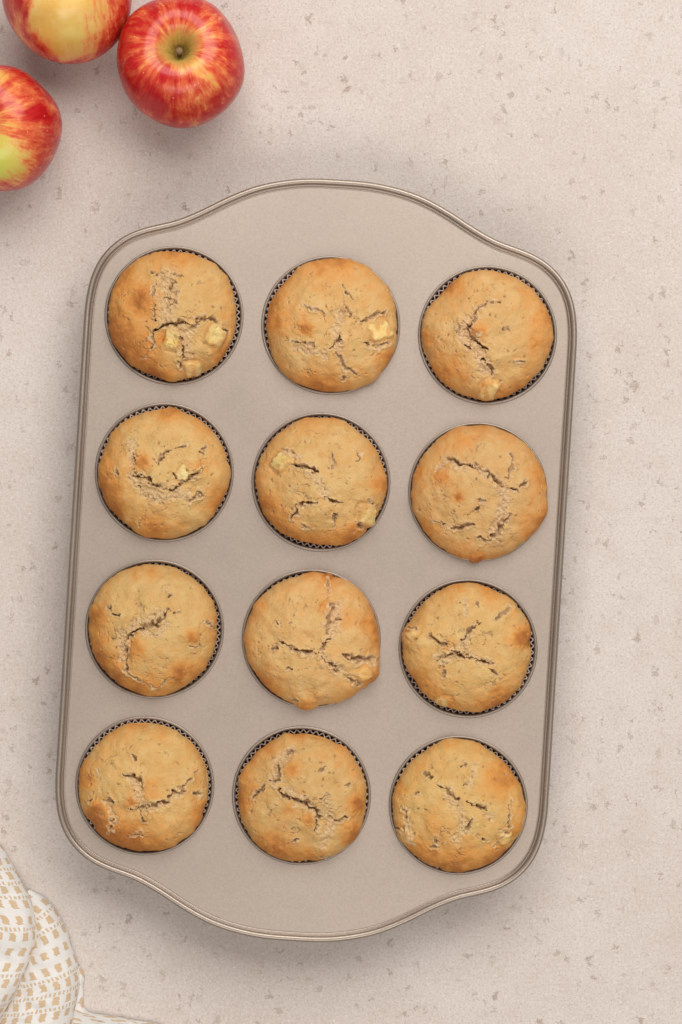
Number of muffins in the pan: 12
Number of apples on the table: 3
